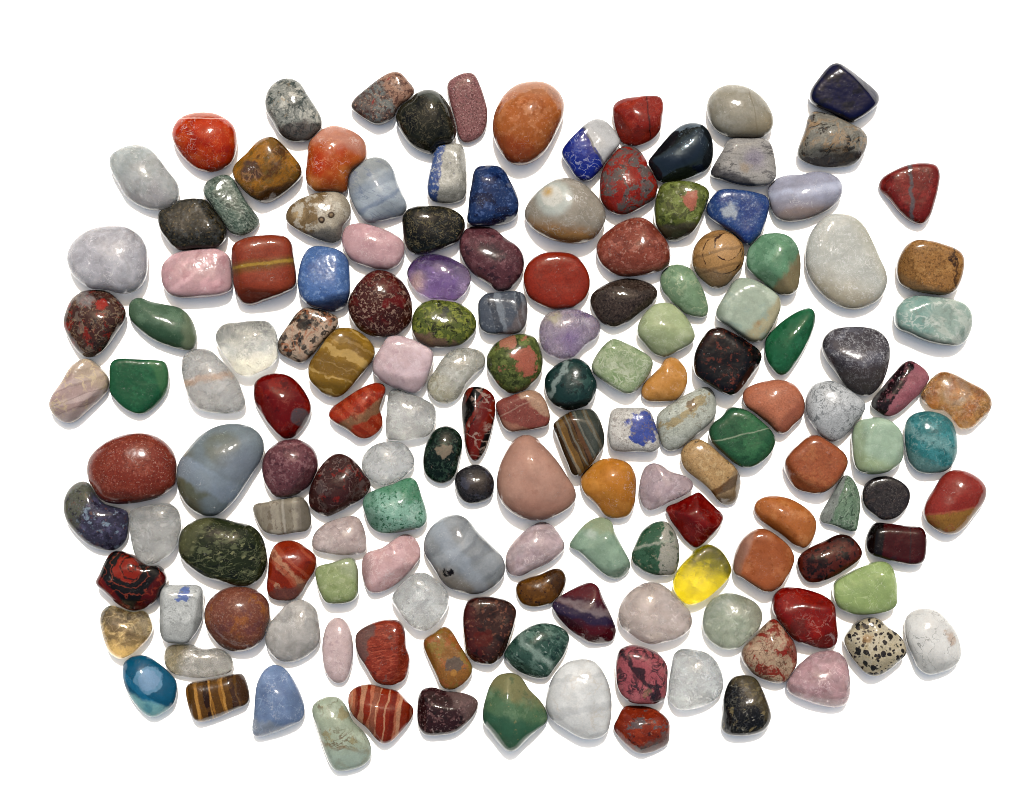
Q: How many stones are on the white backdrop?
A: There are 151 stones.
